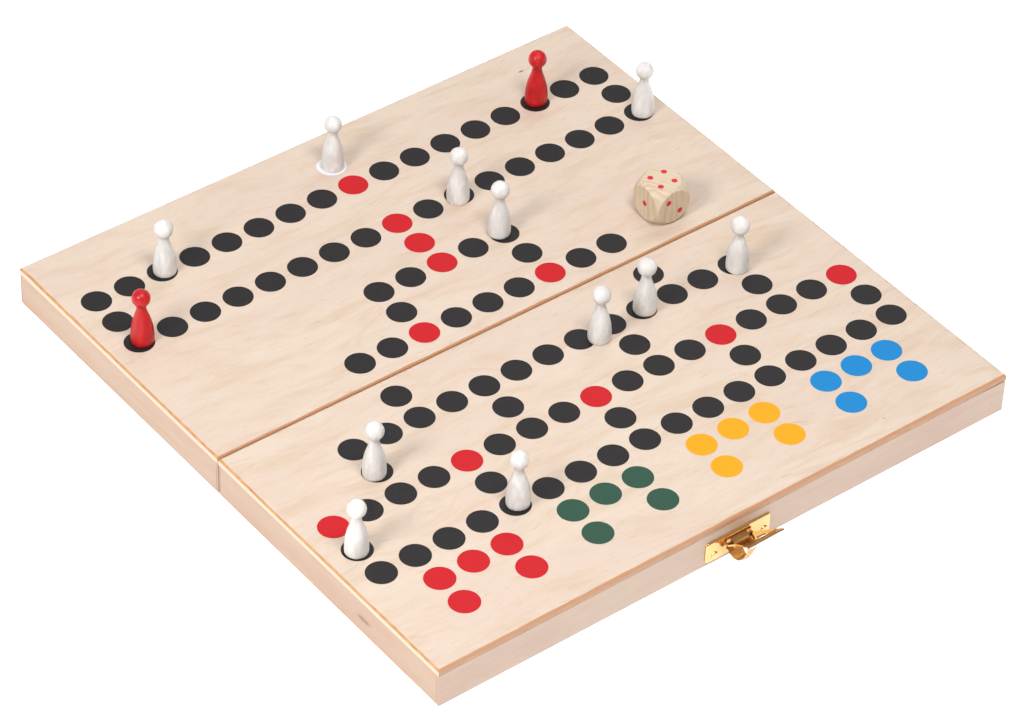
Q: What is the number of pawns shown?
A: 13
